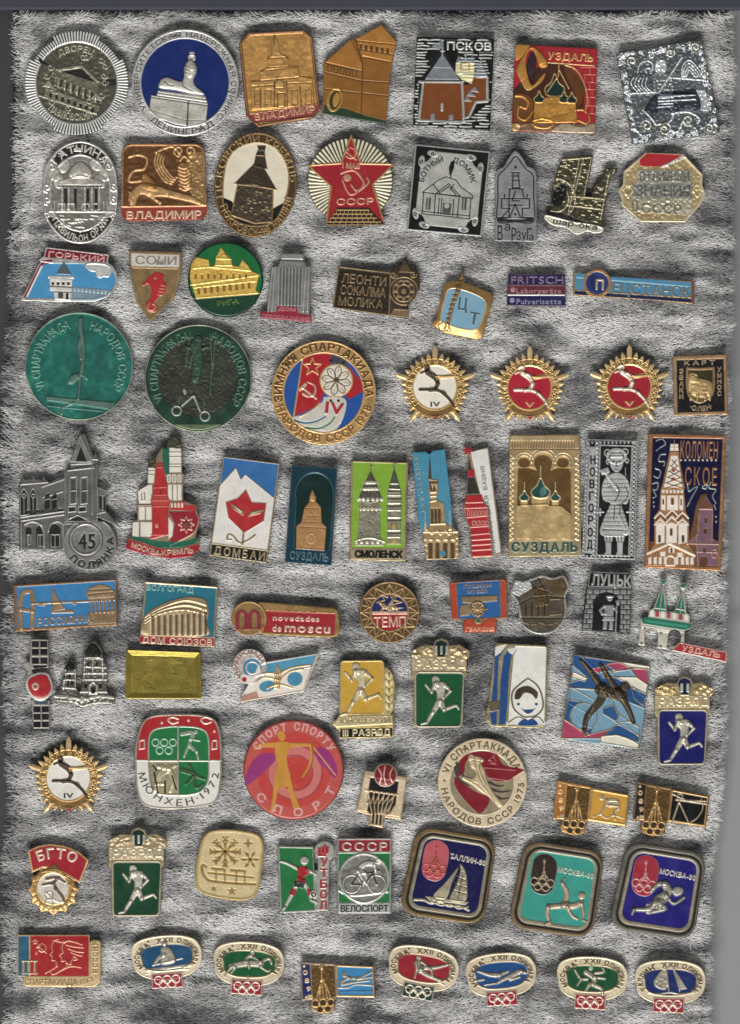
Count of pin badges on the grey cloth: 80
